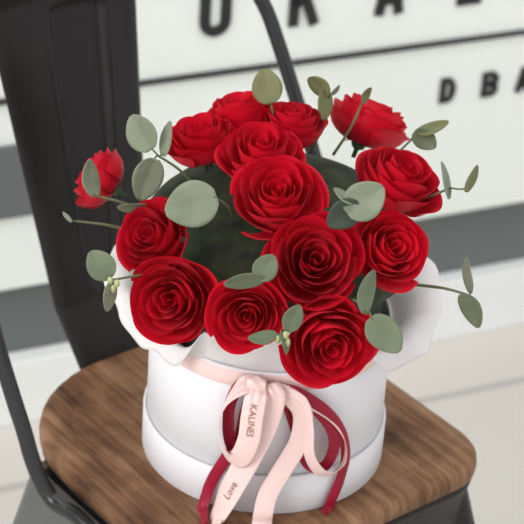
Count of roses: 14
